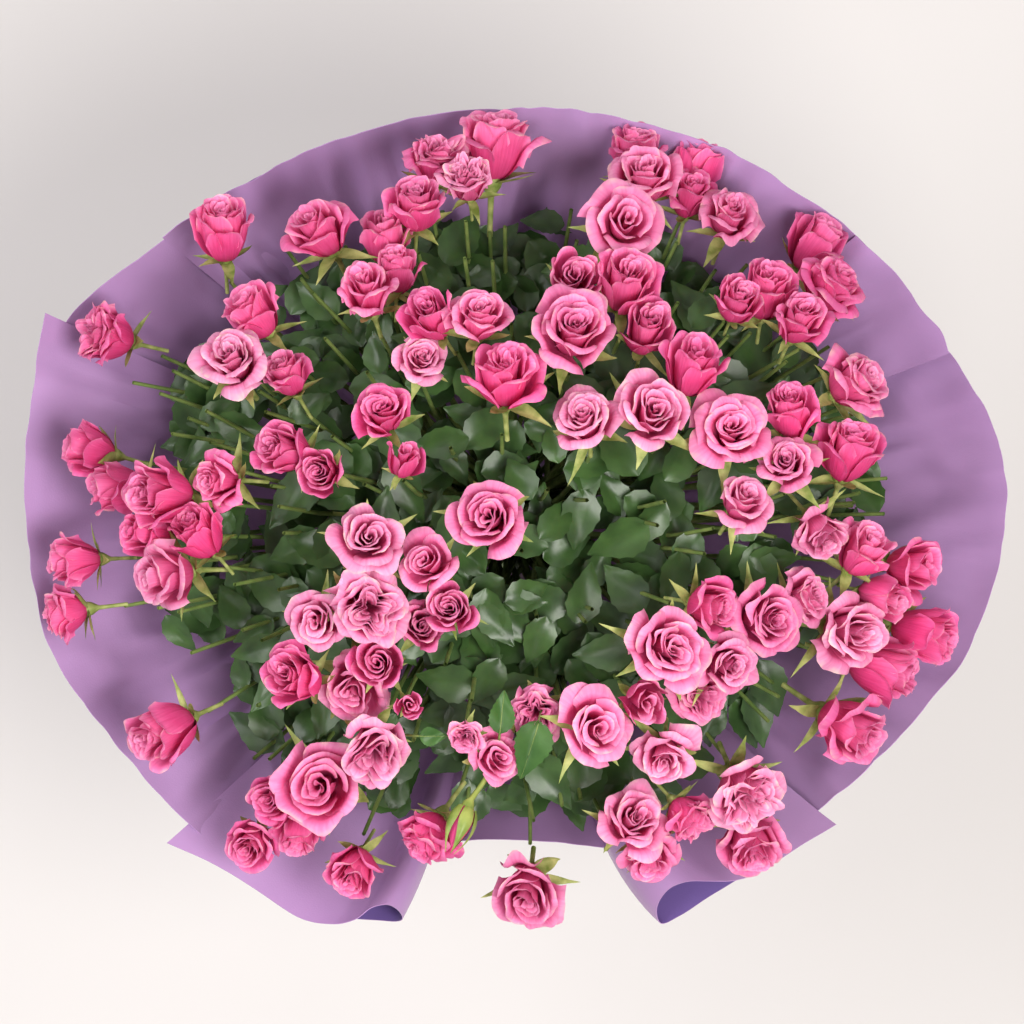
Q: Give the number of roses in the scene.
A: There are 99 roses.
